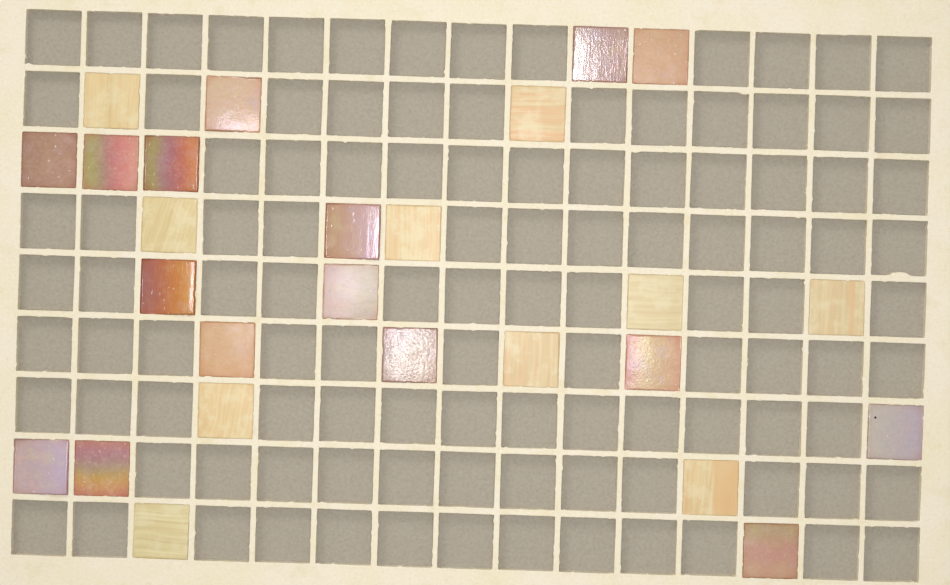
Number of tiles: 26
